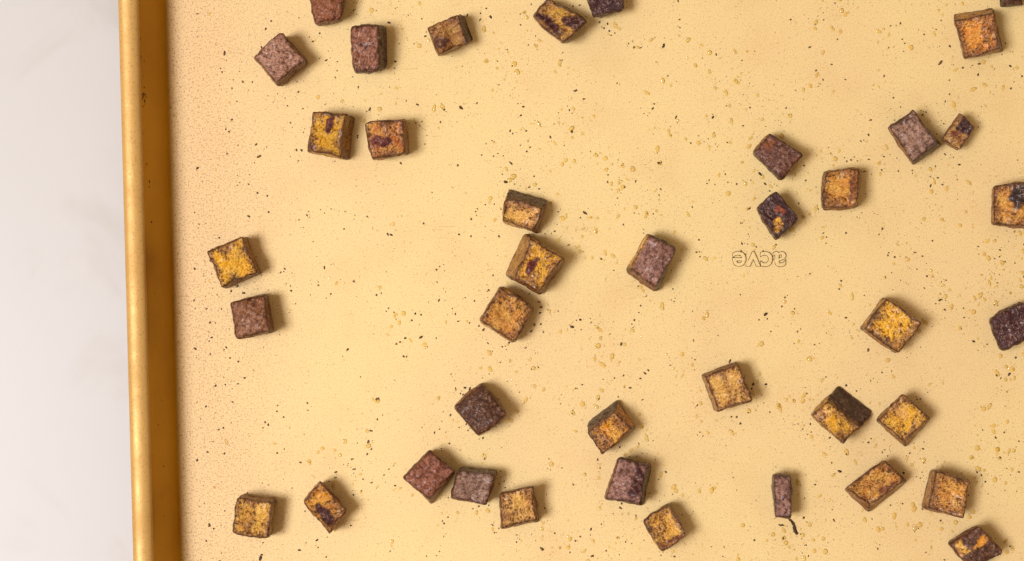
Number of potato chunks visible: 40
